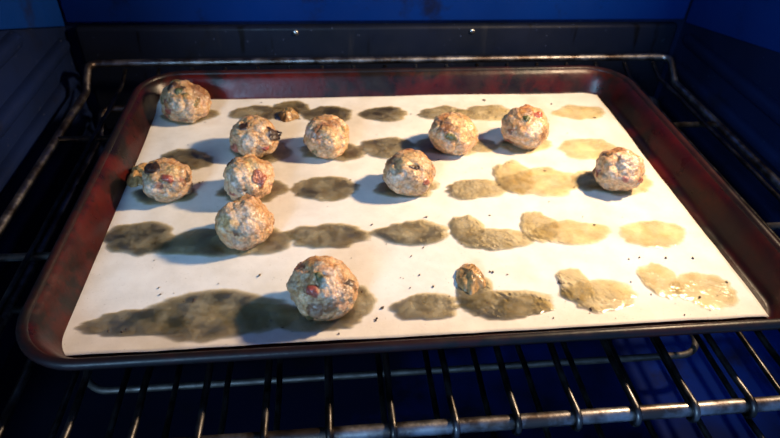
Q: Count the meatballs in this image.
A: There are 11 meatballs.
